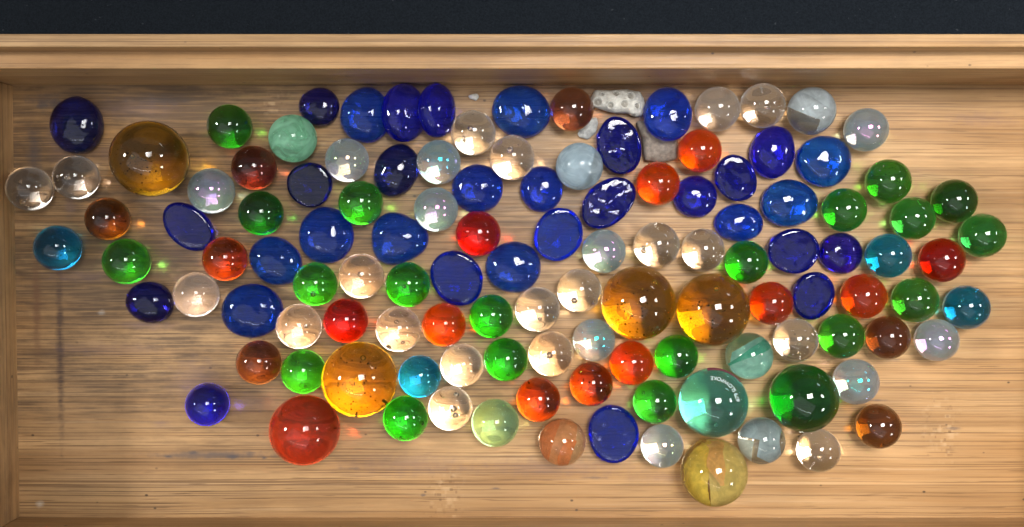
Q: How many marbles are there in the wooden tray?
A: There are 87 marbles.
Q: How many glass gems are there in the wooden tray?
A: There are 32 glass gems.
